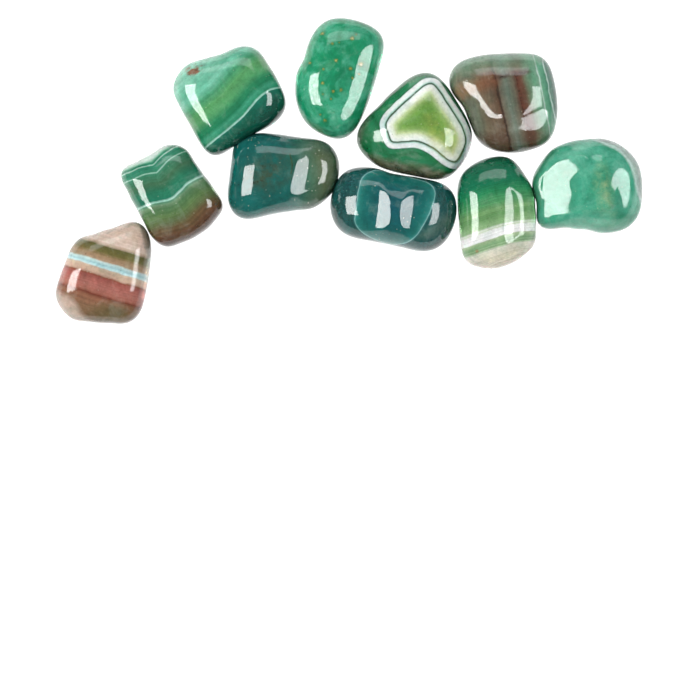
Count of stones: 10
